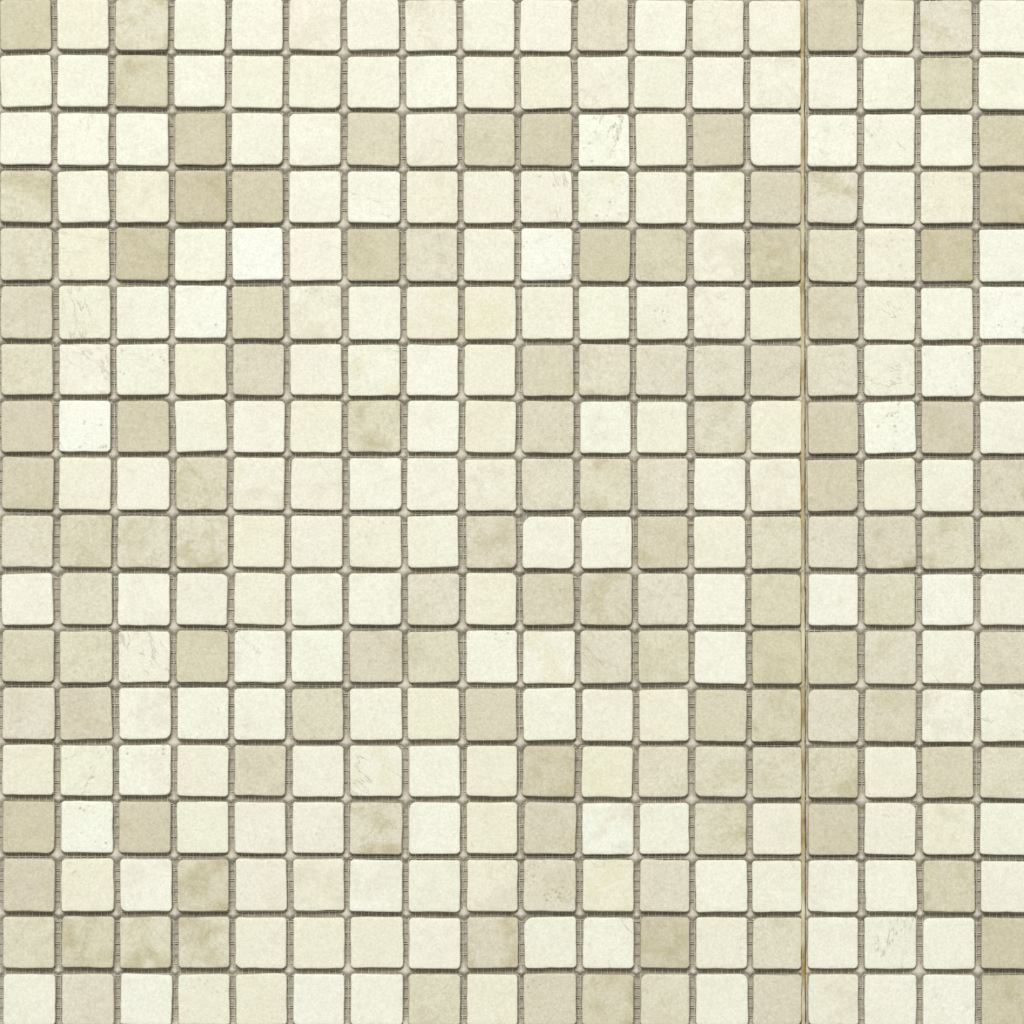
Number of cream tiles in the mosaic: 200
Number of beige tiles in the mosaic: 124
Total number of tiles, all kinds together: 324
